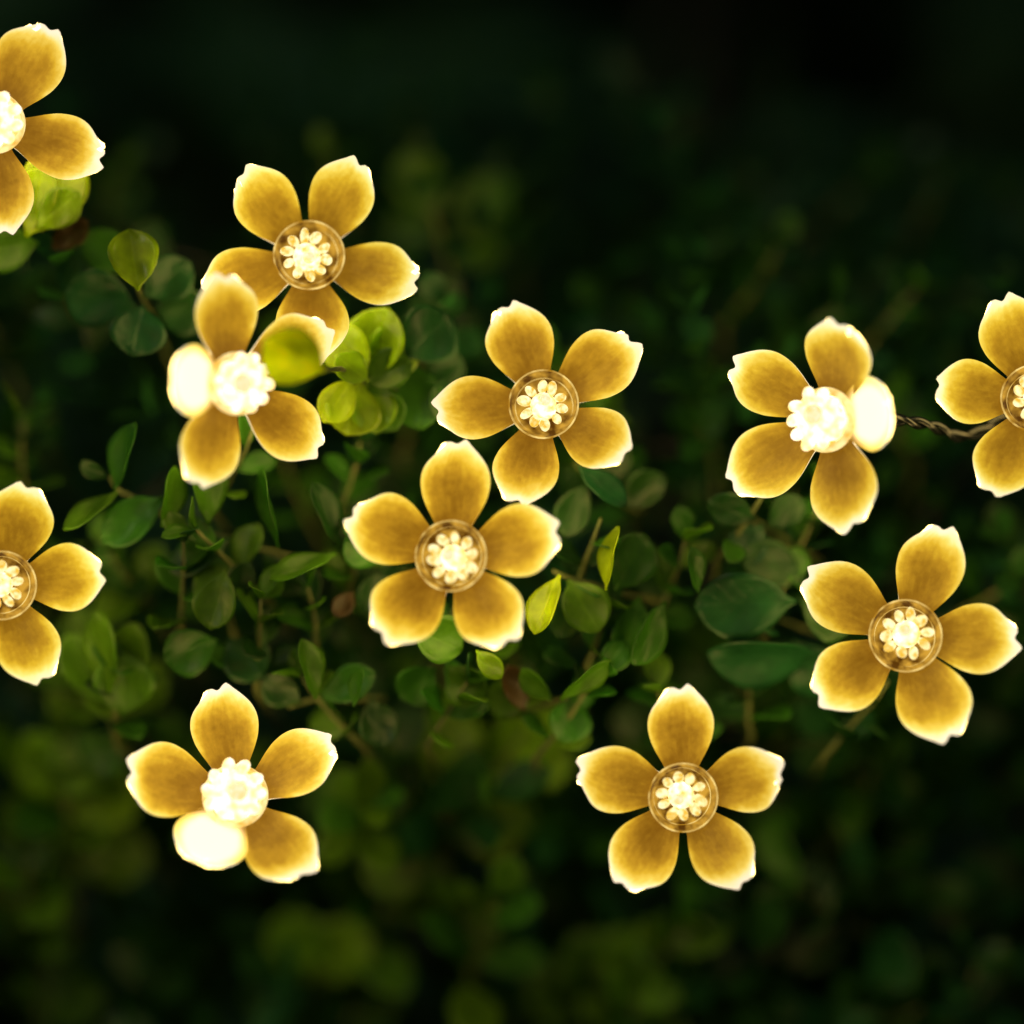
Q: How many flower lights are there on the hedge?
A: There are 11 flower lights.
